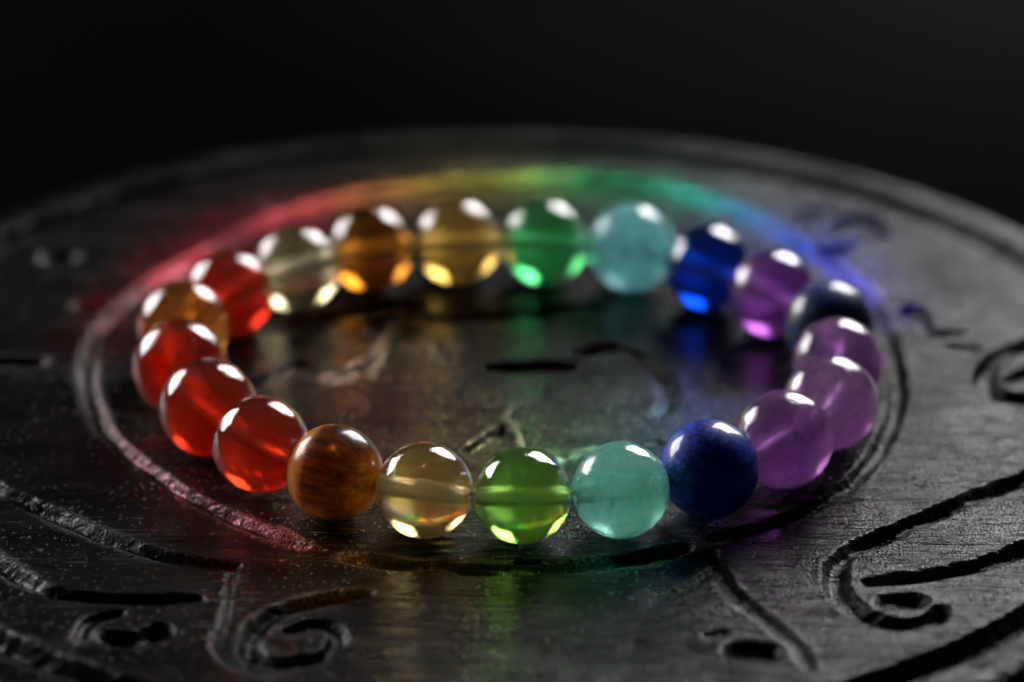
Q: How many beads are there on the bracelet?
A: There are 21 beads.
